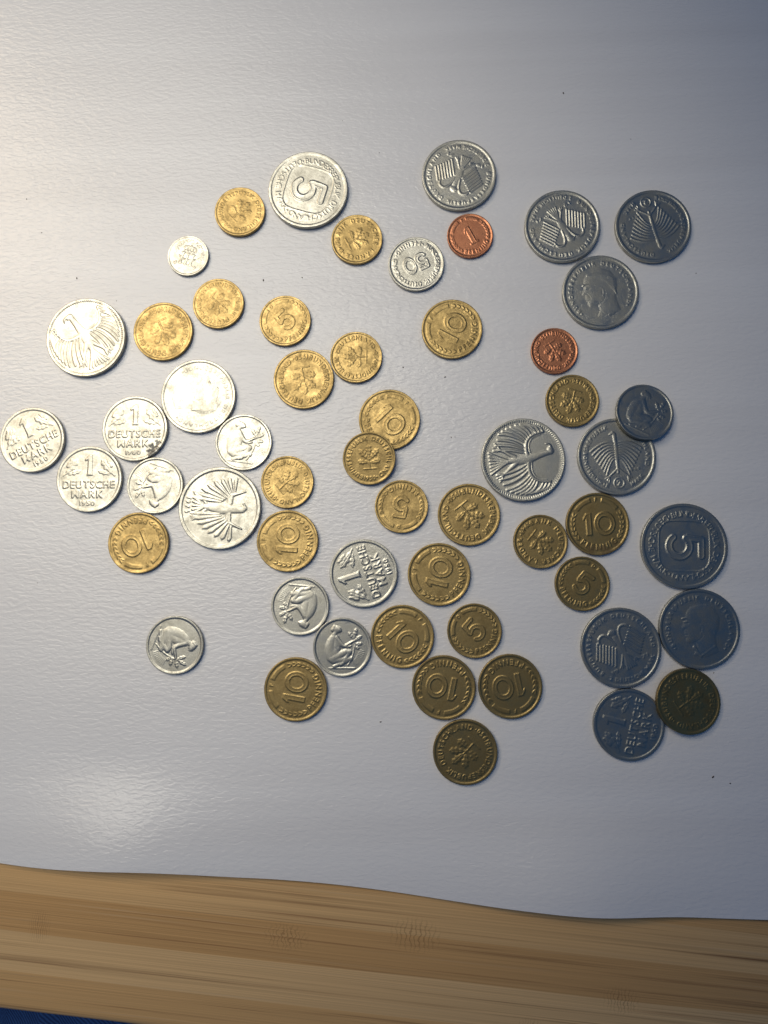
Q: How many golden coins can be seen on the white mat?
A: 27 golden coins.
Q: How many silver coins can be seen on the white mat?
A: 26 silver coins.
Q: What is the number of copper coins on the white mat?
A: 2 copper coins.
